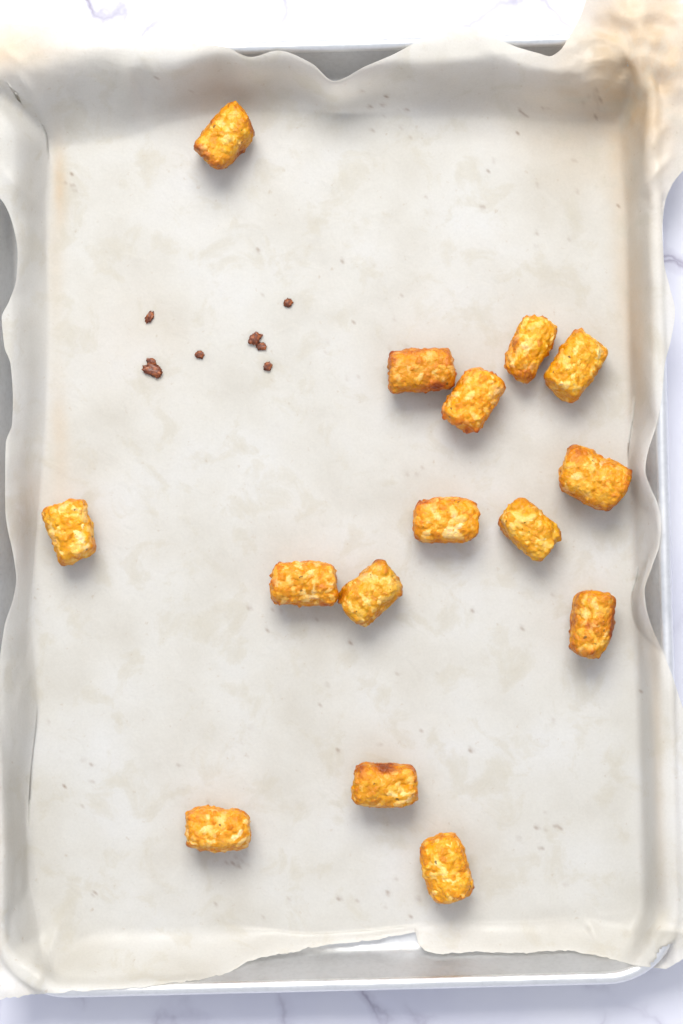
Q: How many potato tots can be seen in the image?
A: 15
